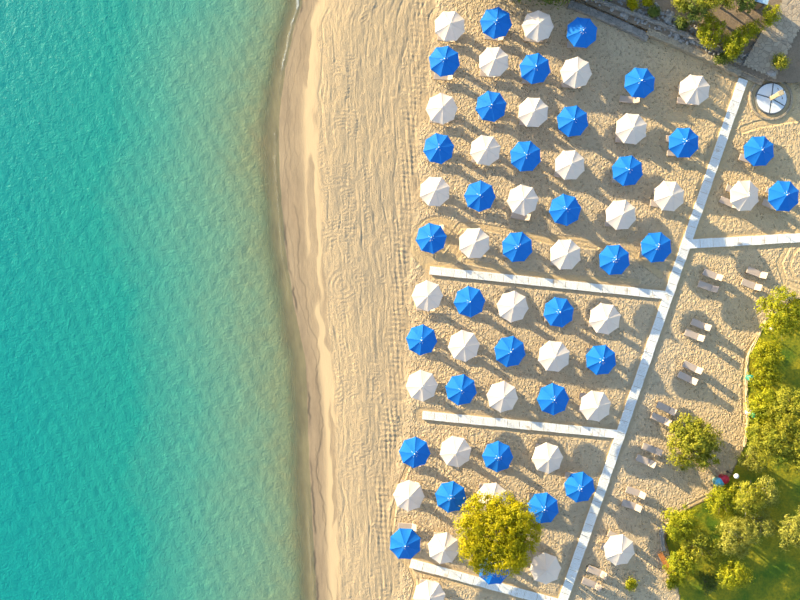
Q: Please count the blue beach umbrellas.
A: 33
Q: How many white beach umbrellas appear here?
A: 33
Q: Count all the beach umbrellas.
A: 66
